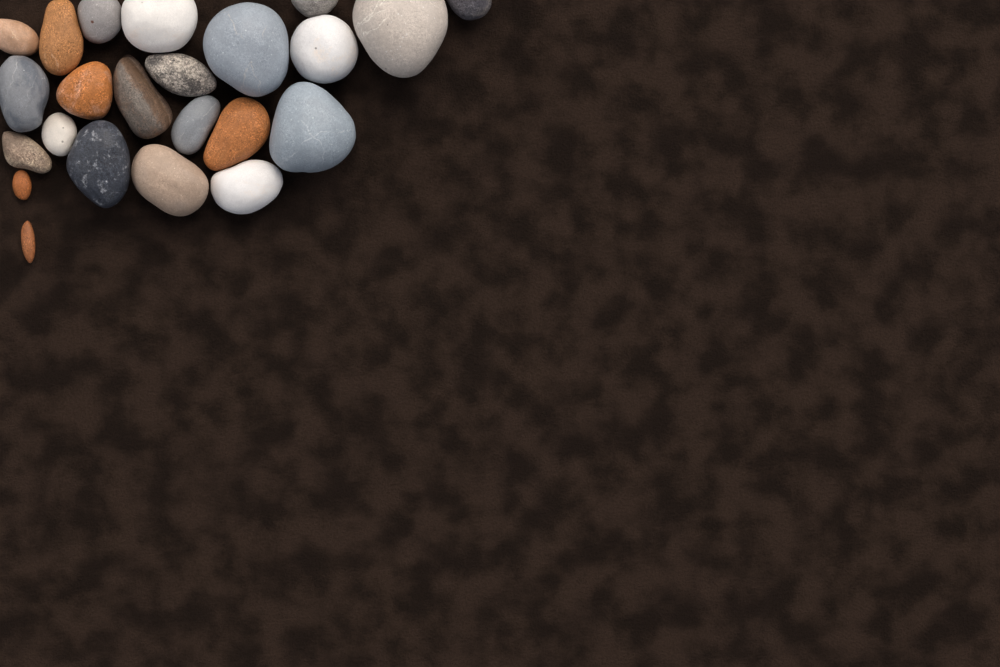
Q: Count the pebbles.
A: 23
